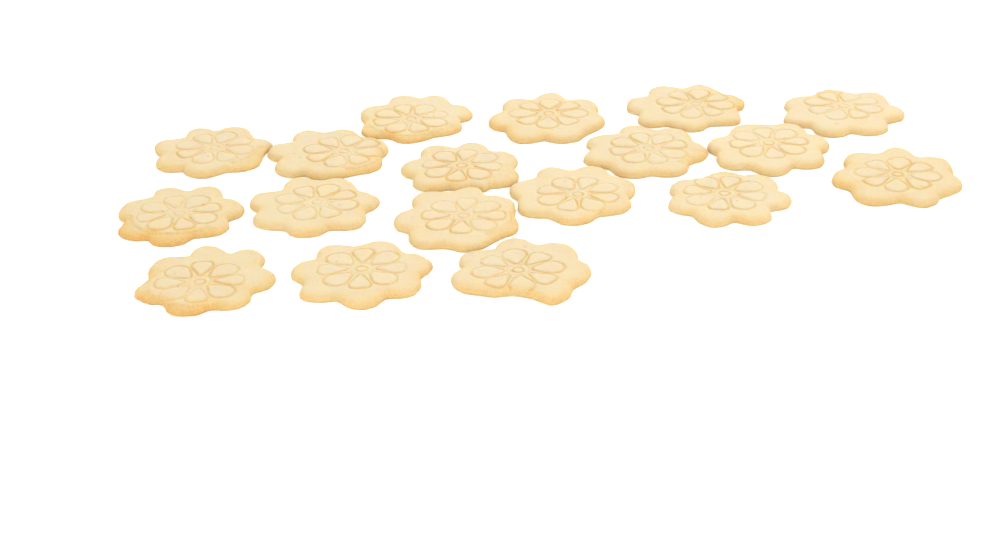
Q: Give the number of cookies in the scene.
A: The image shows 18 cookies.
